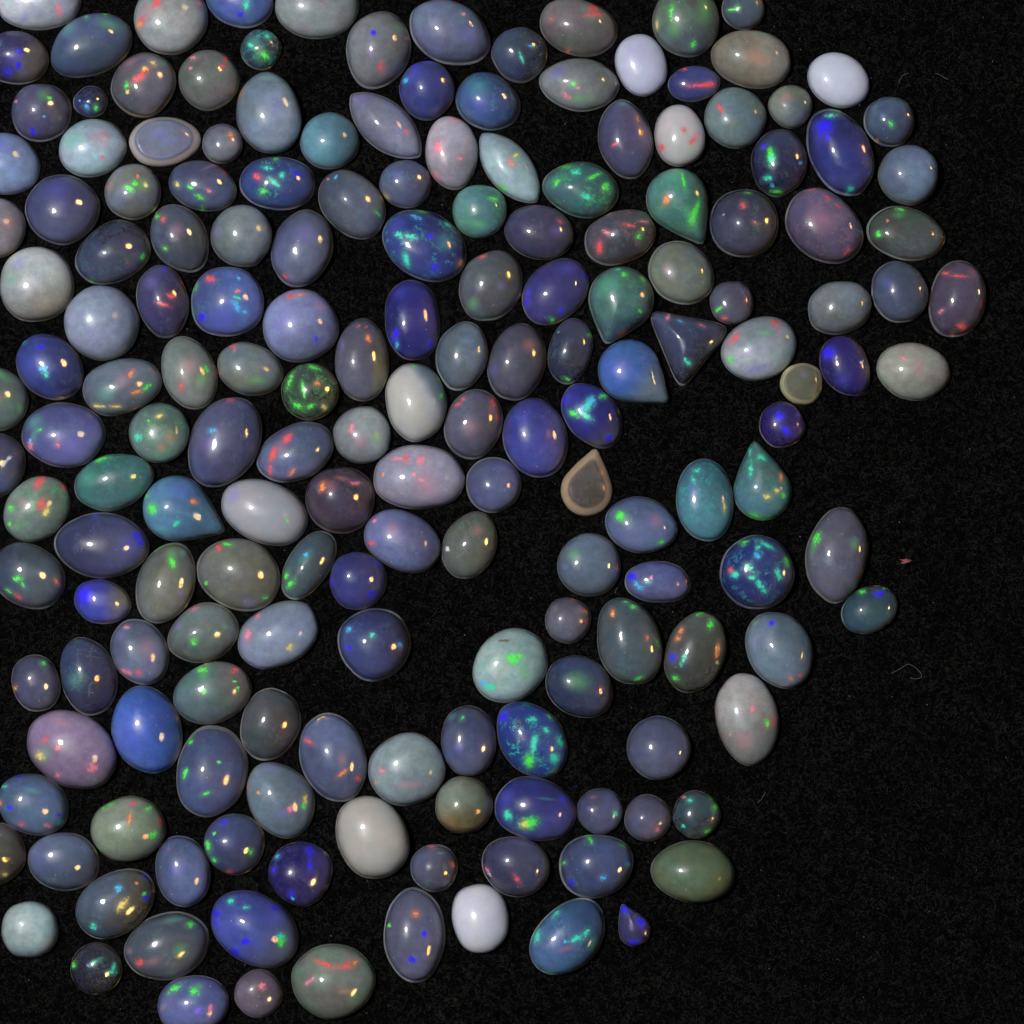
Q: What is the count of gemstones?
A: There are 180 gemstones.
